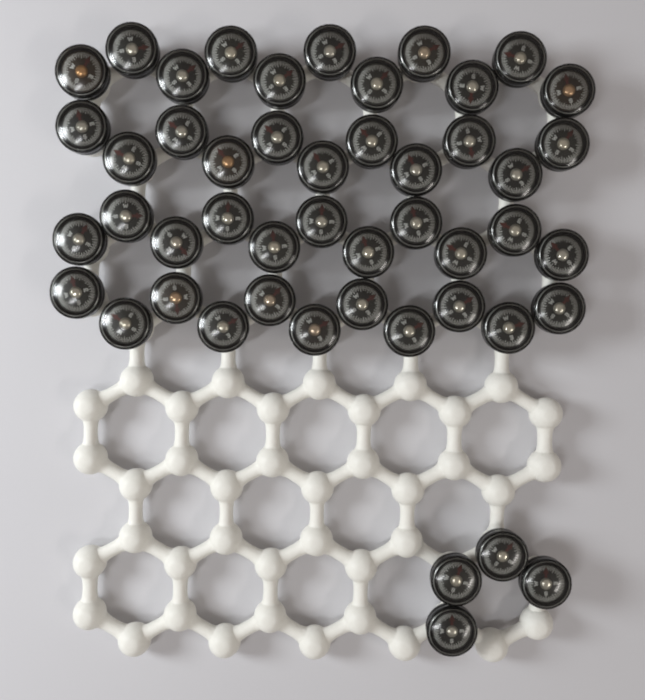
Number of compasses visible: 48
